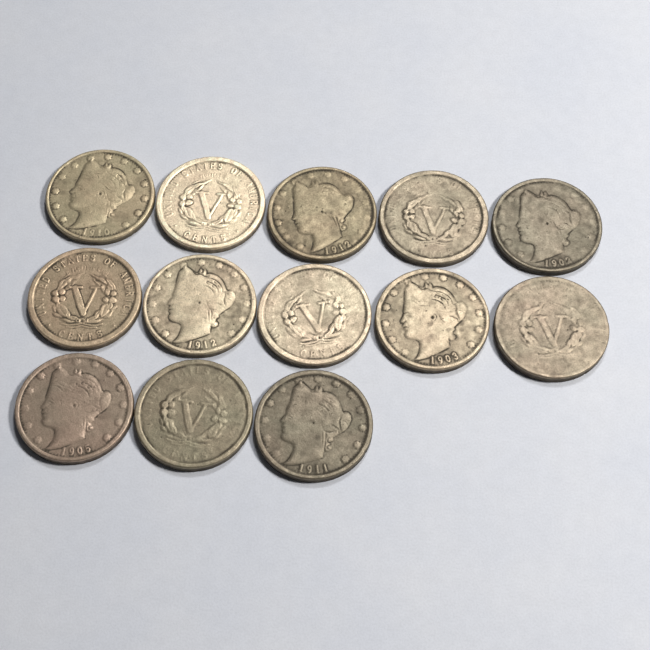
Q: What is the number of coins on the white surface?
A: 13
